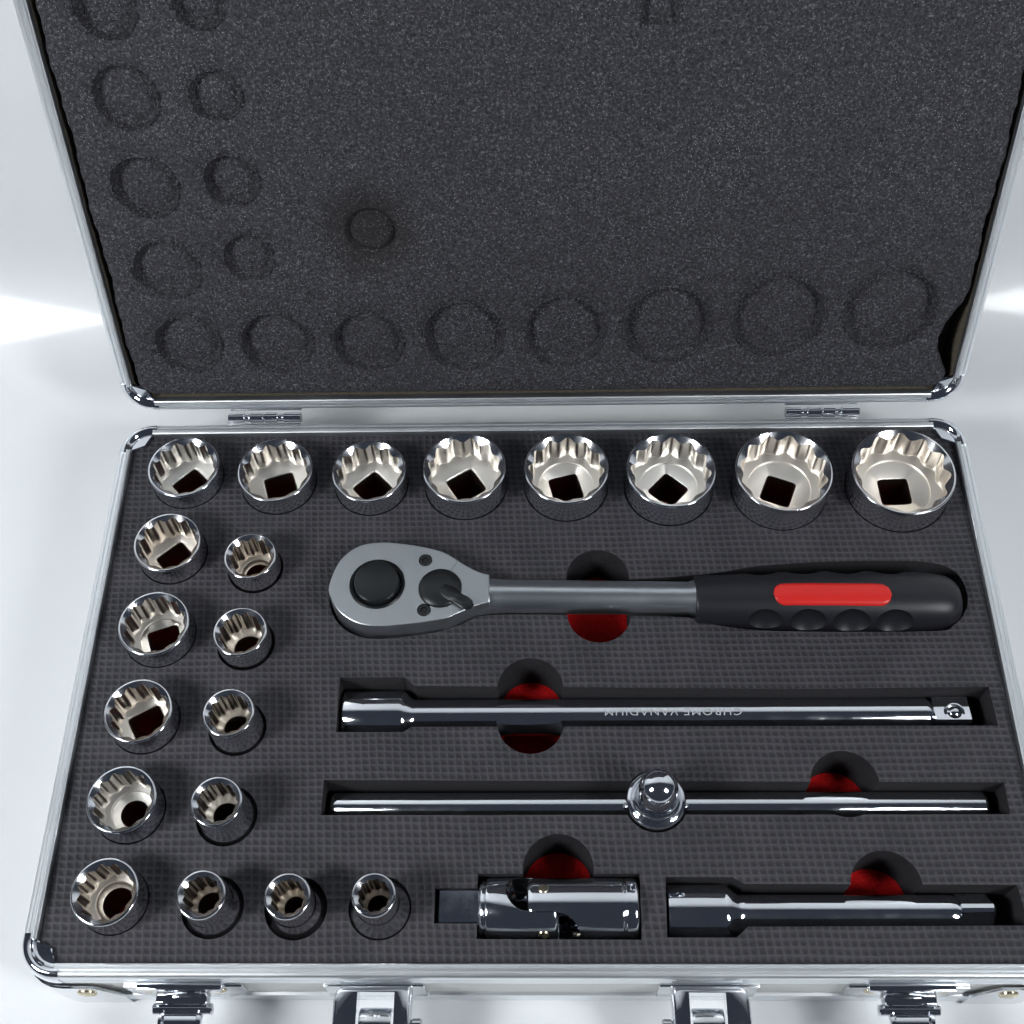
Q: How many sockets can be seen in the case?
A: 20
